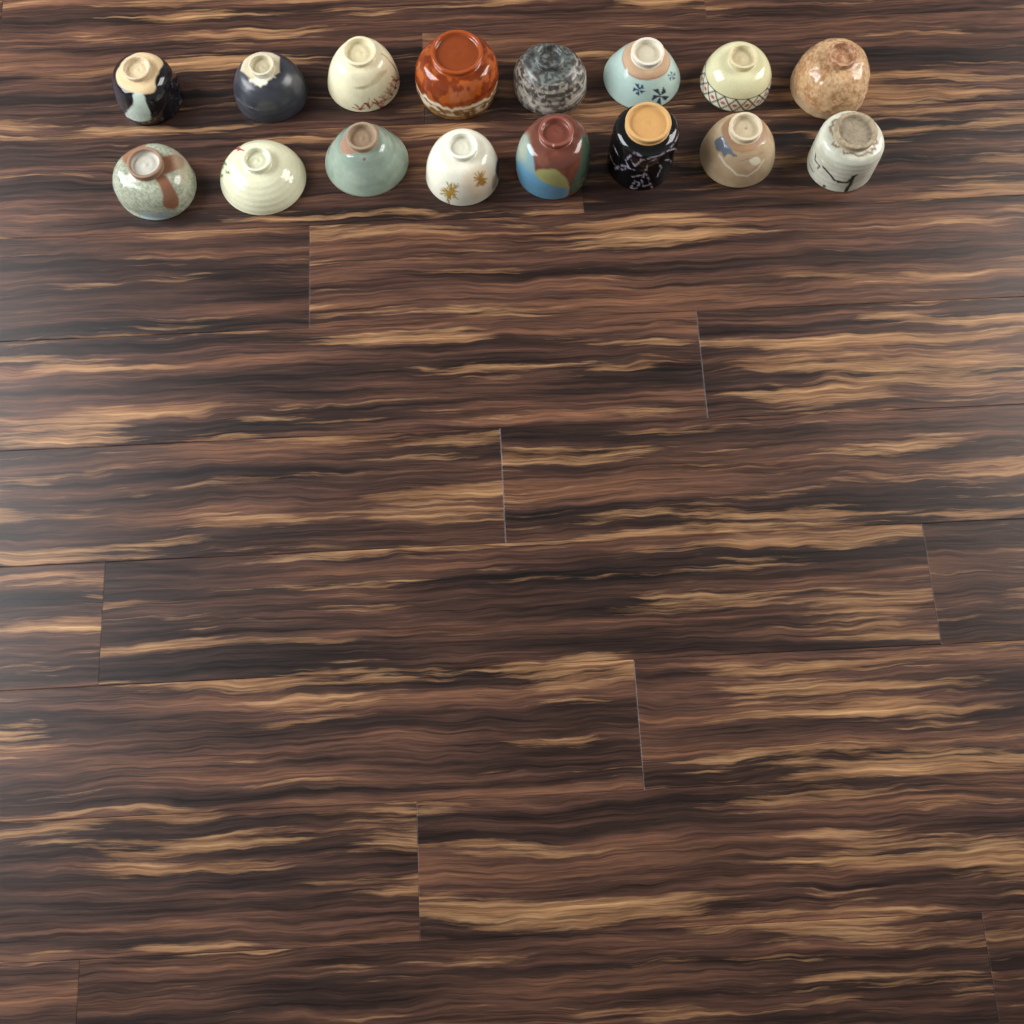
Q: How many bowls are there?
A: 16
